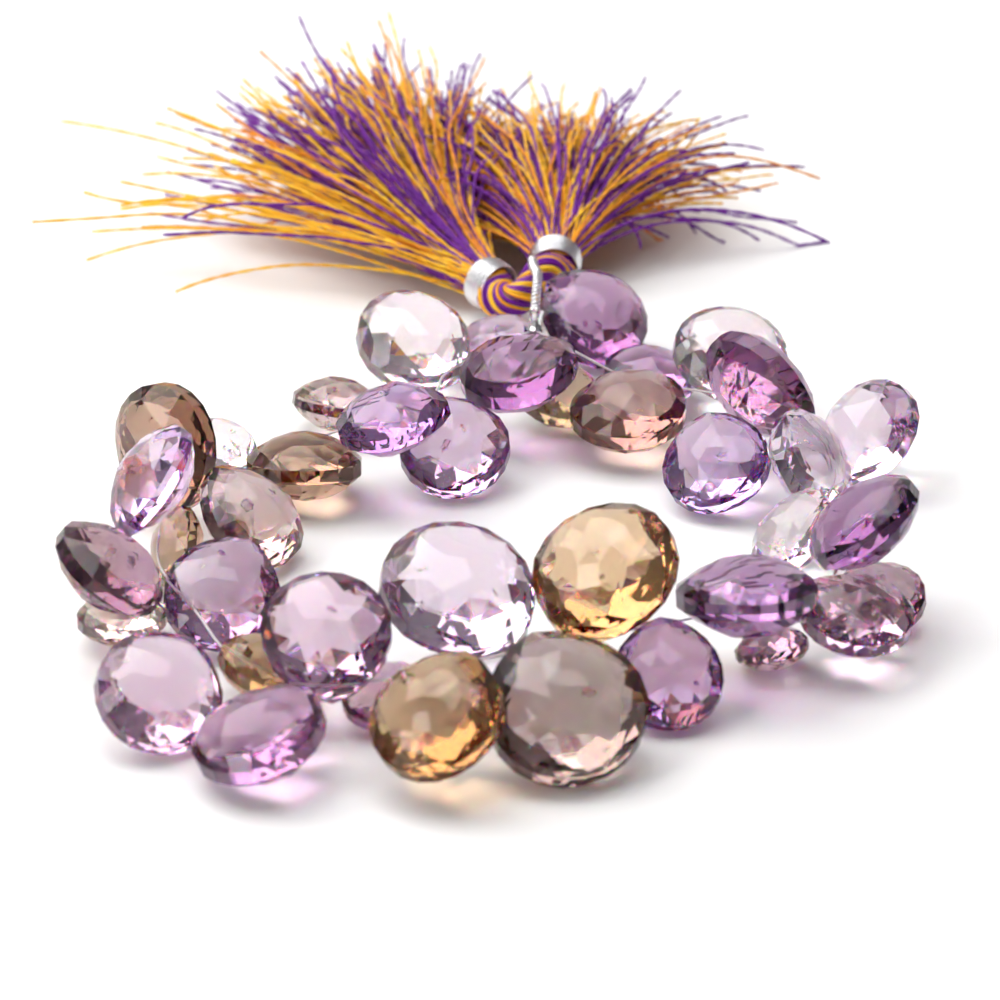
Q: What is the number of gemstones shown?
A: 40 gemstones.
